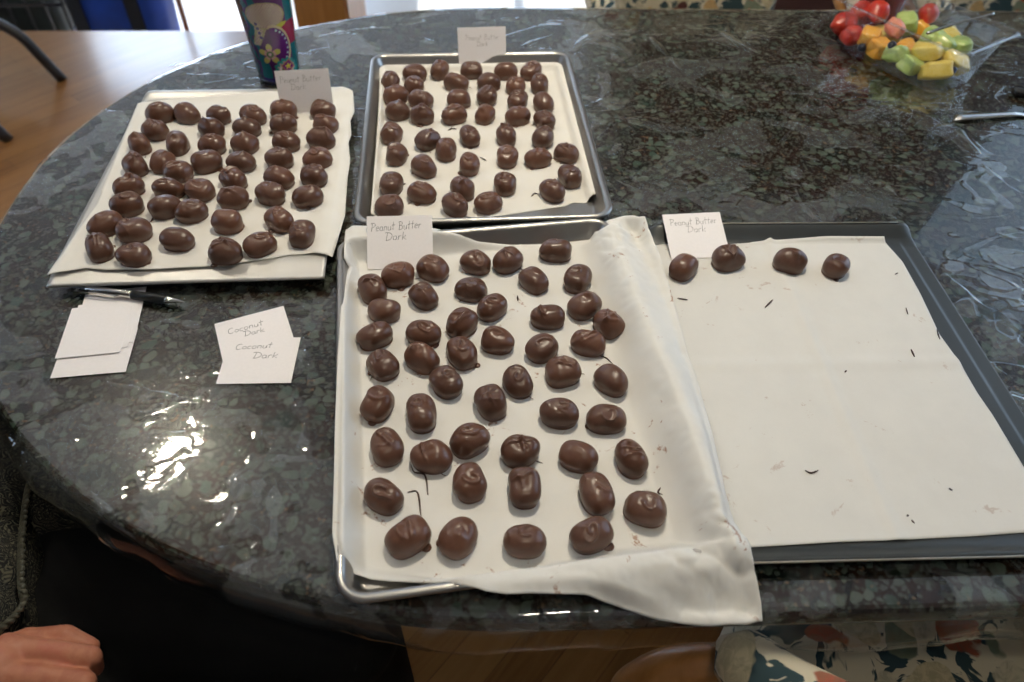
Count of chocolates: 142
